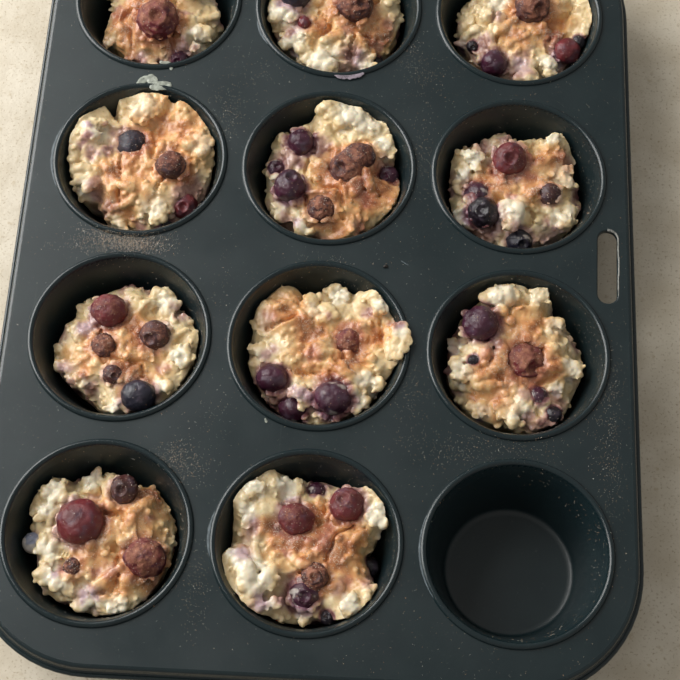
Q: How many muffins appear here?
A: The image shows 11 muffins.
